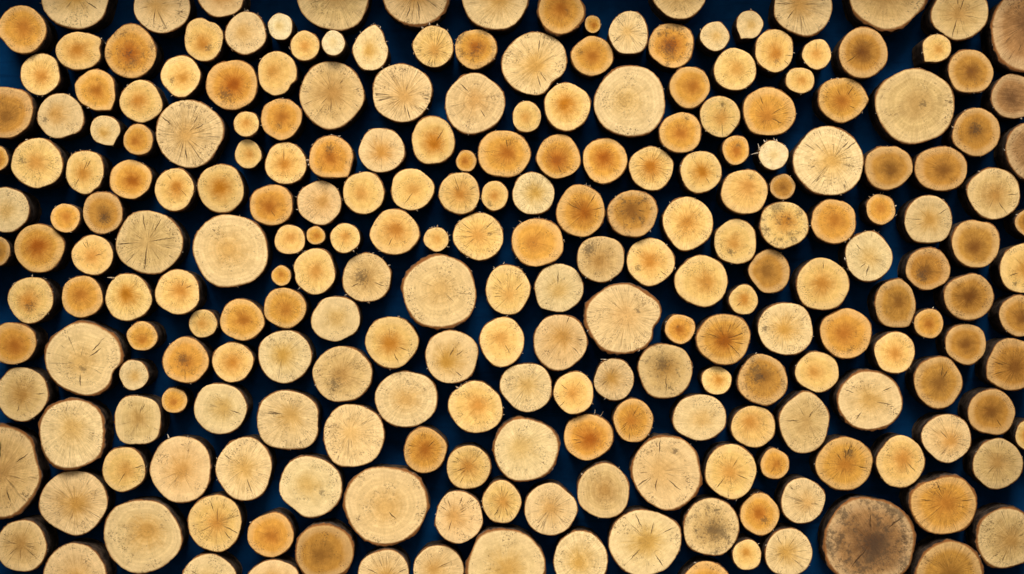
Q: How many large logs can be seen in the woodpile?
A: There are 198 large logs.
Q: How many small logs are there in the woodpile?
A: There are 40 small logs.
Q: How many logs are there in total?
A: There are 238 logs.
